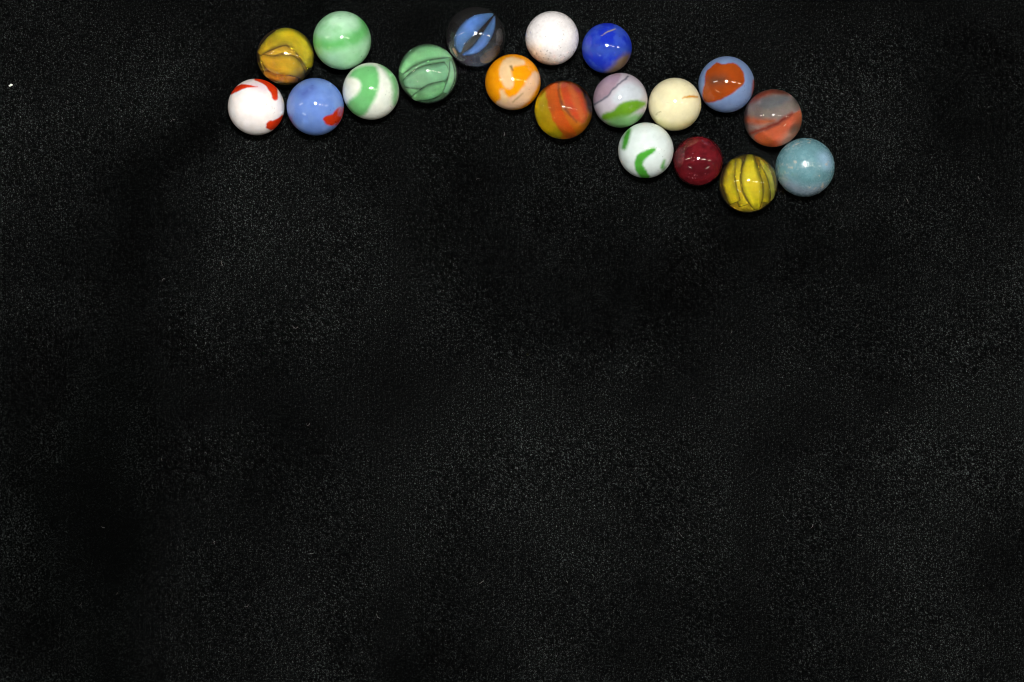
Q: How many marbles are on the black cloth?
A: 19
